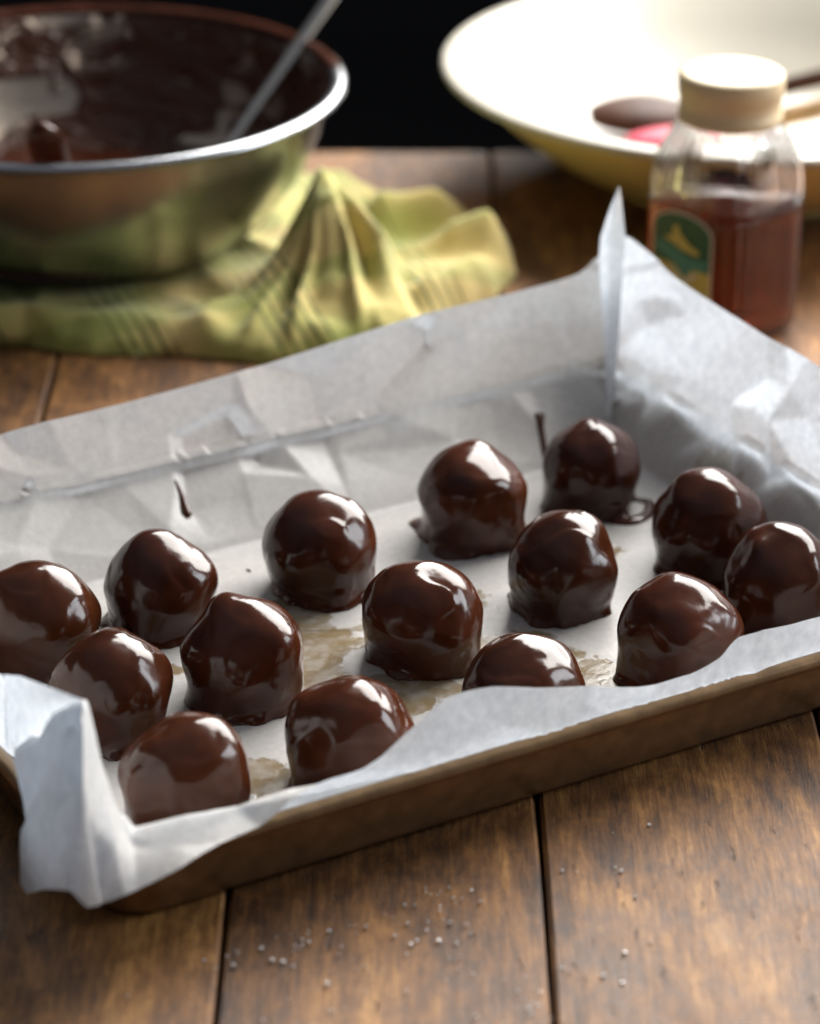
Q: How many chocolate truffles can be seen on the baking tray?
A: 15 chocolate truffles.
